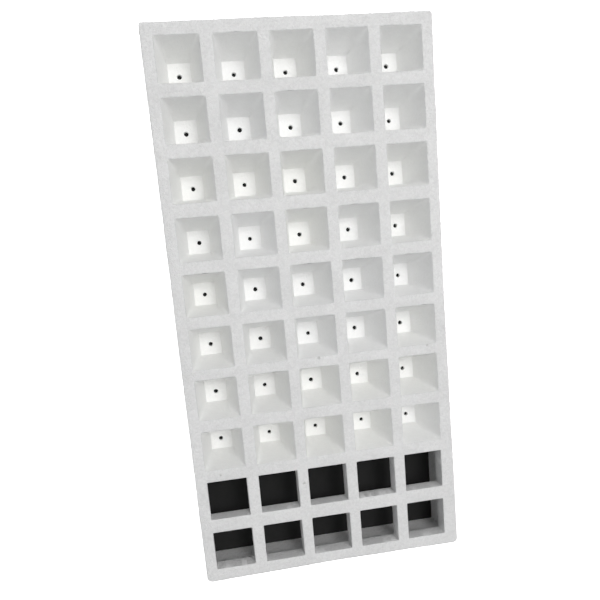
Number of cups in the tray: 40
